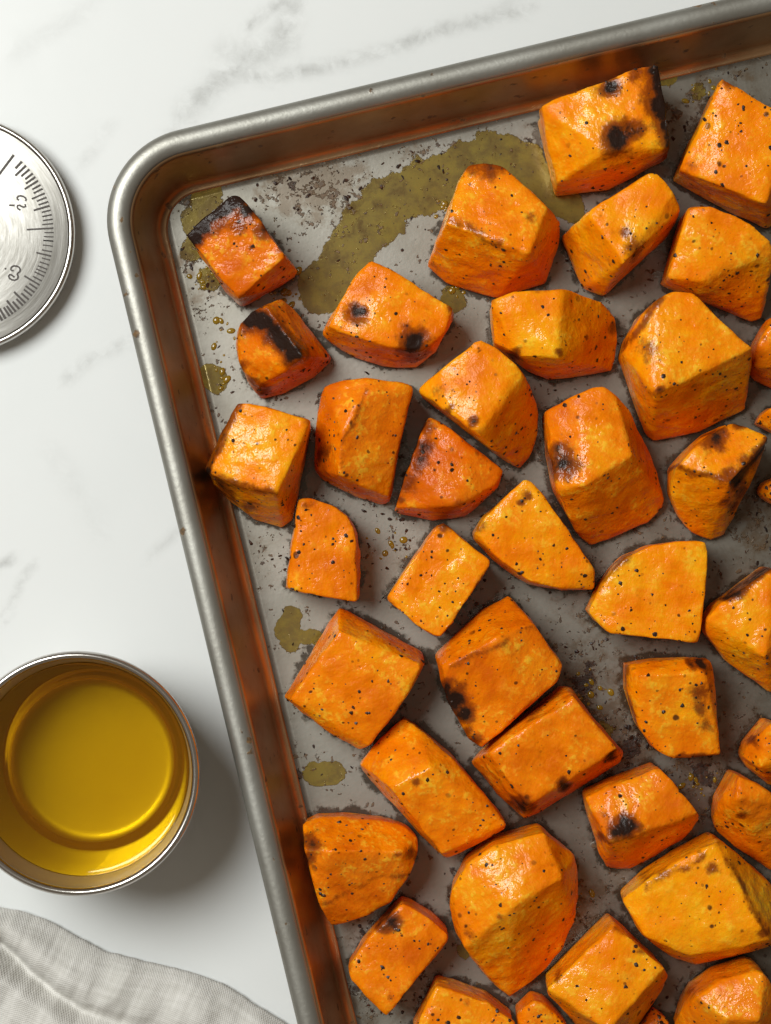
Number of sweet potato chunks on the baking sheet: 41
